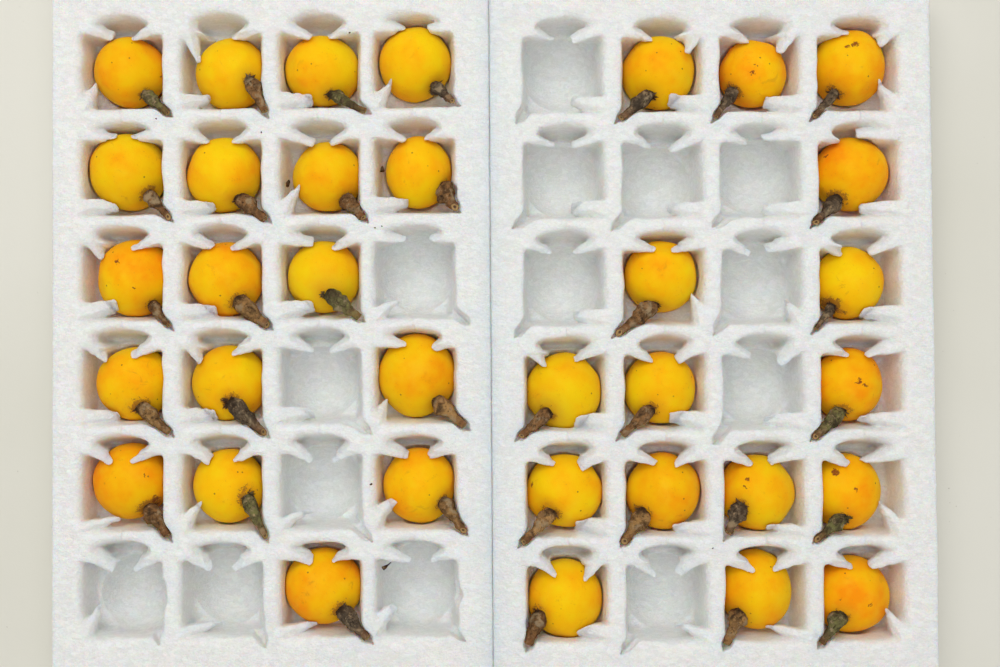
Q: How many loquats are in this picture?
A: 34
